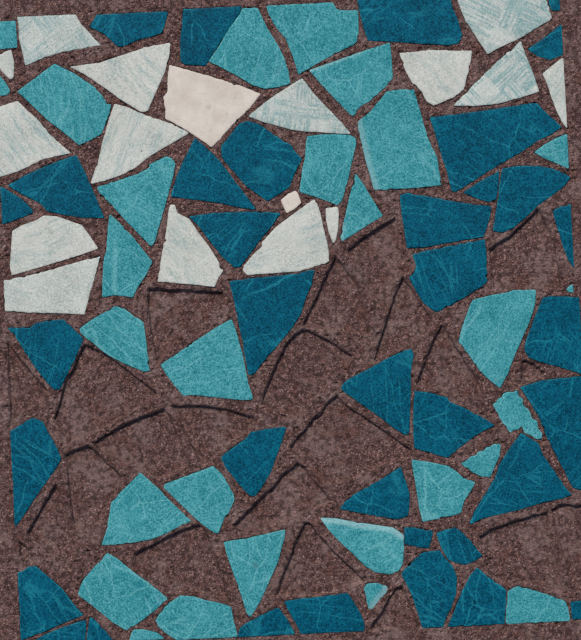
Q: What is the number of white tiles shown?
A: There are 17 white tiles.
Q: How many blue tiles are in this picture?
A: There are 36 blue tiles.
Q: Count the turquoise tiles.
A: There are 28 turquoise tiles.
